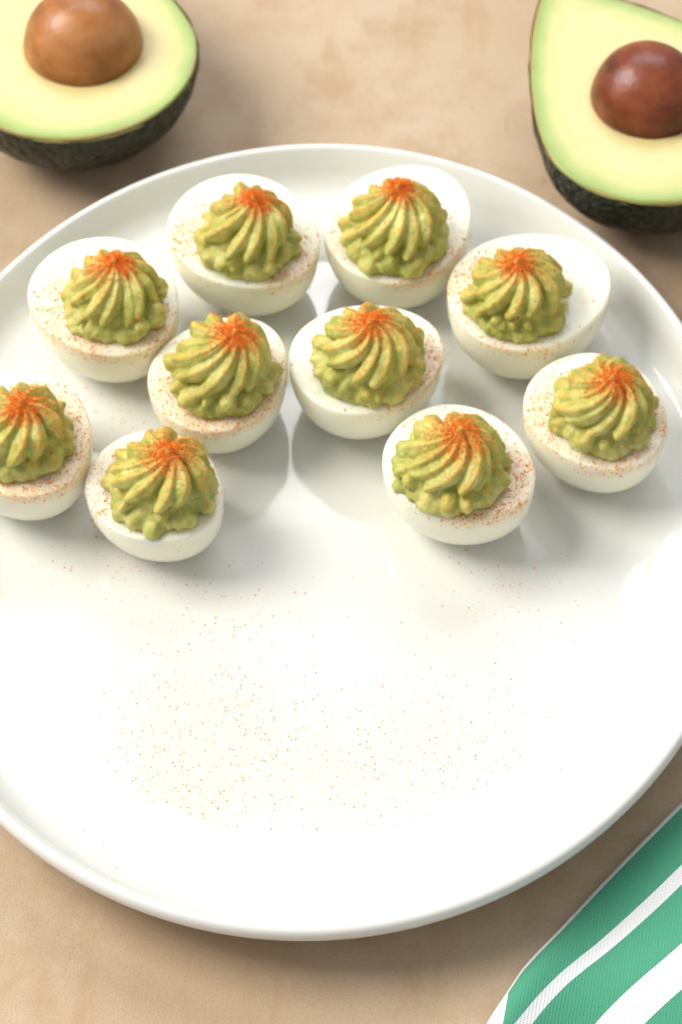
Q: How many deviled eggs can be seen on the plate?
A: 10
